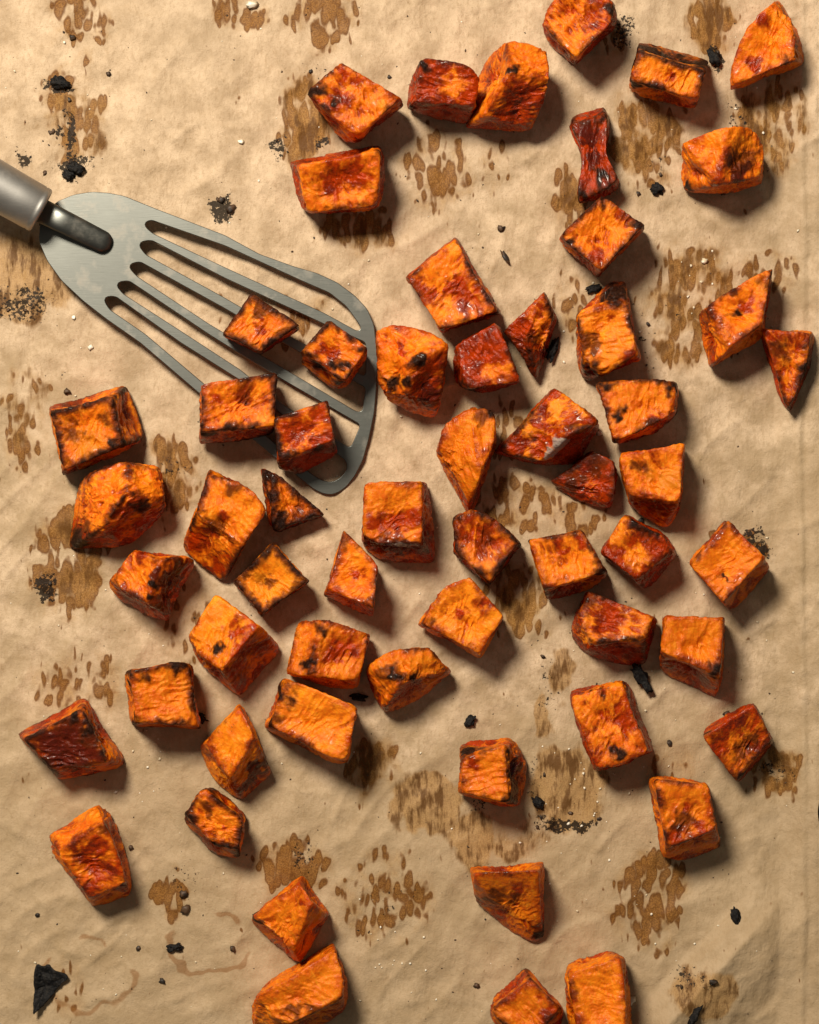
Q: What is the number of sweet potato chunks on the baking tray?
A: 59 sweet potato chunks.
